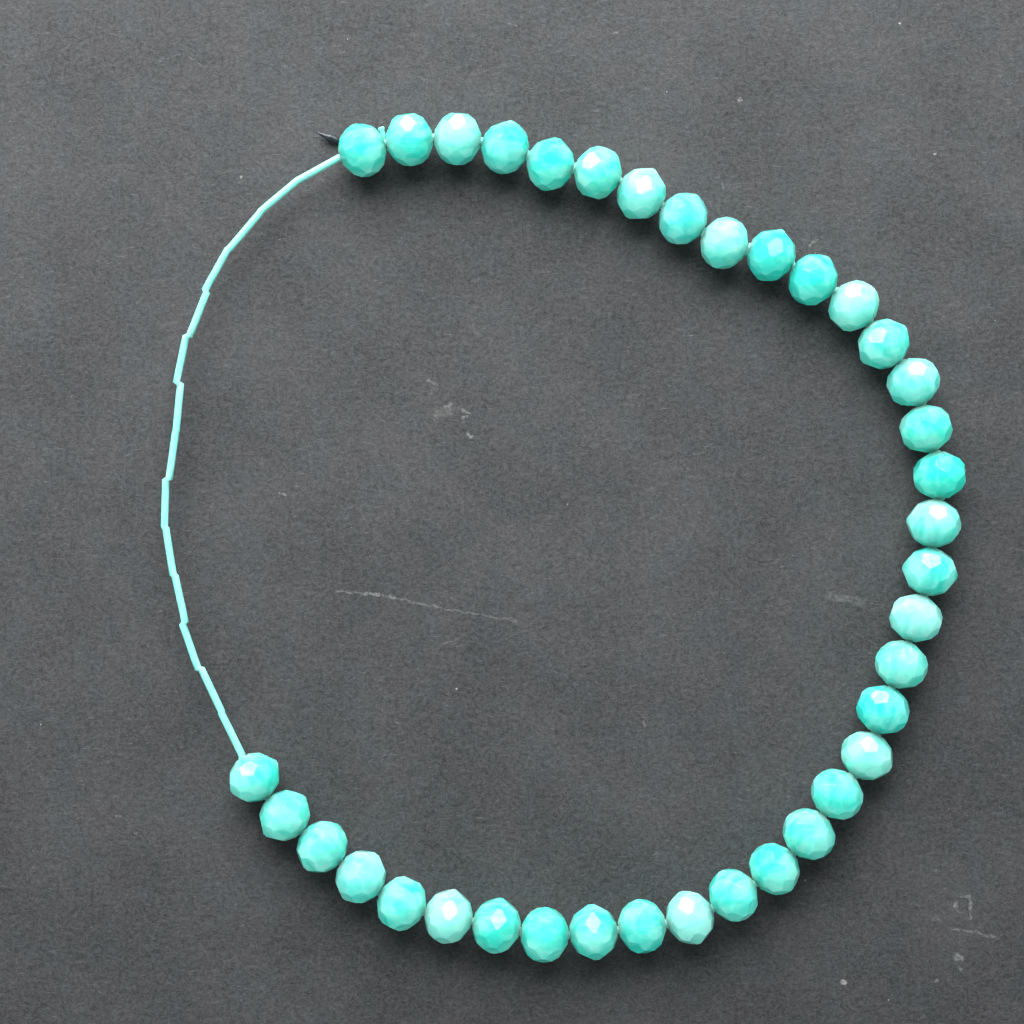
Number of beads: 37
